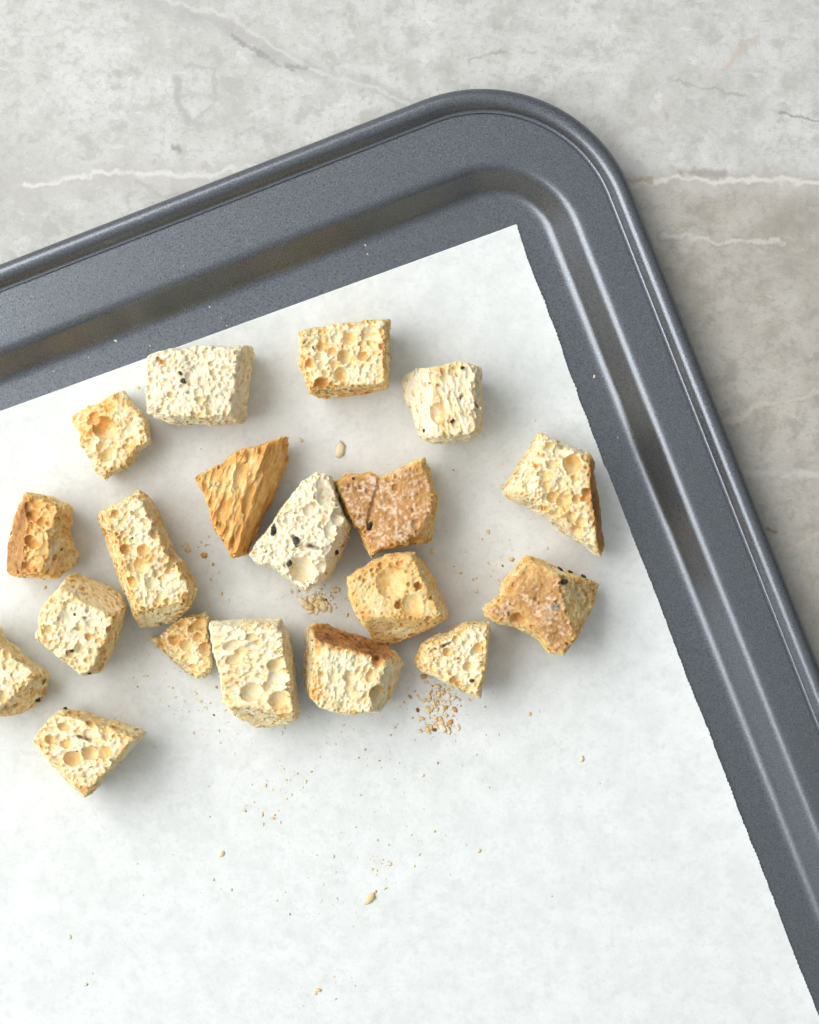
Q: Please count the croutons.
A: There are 19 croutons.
